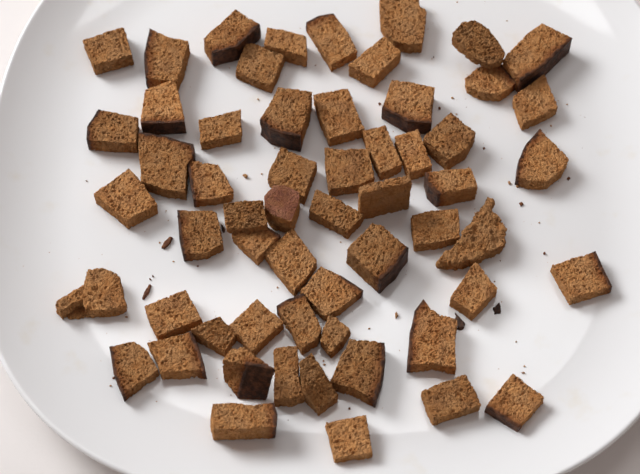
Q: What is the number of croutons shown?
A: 58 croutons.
